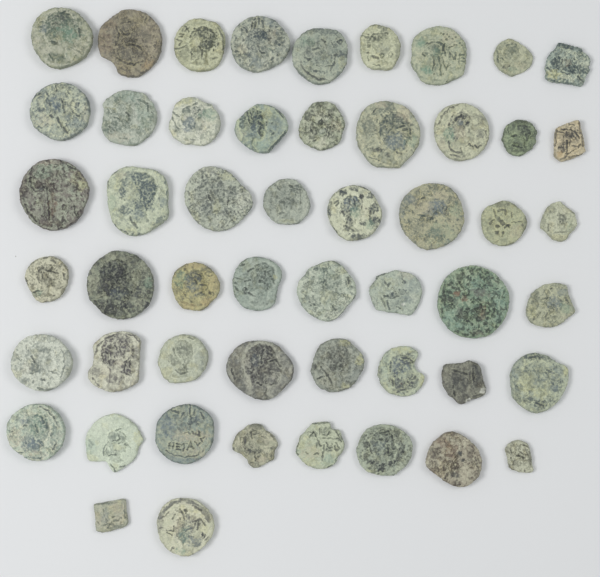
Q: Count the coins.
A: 52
